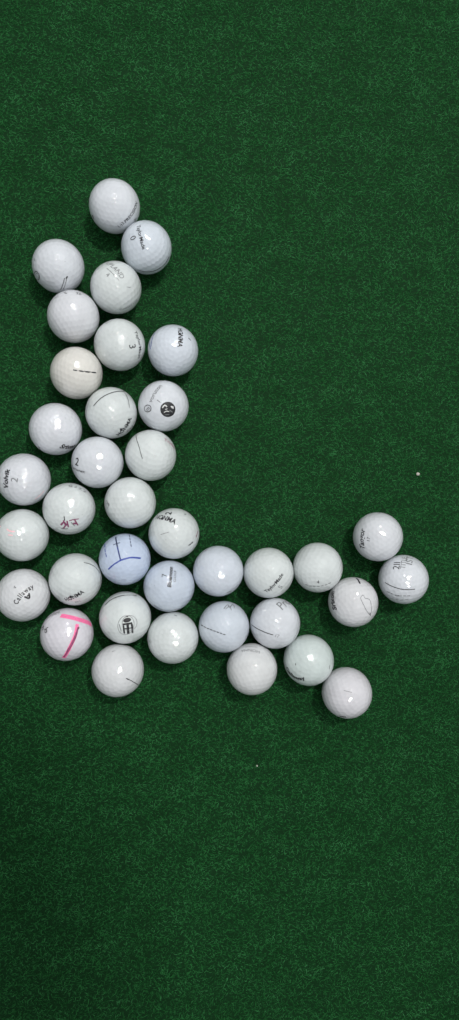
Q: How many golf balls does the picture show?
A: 37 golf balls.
